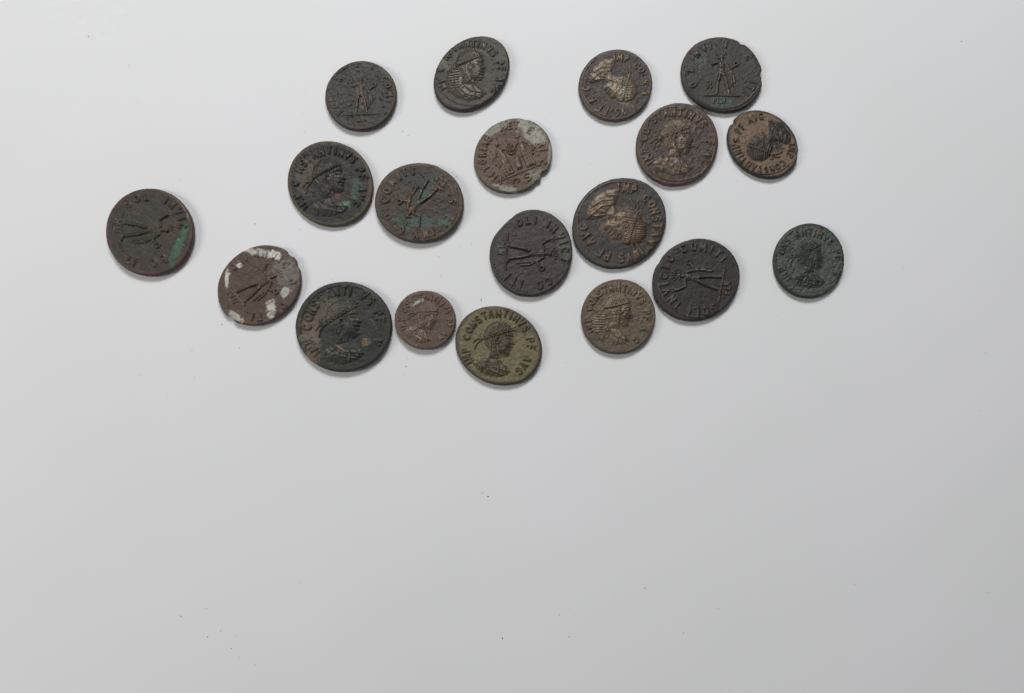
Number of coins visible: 19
